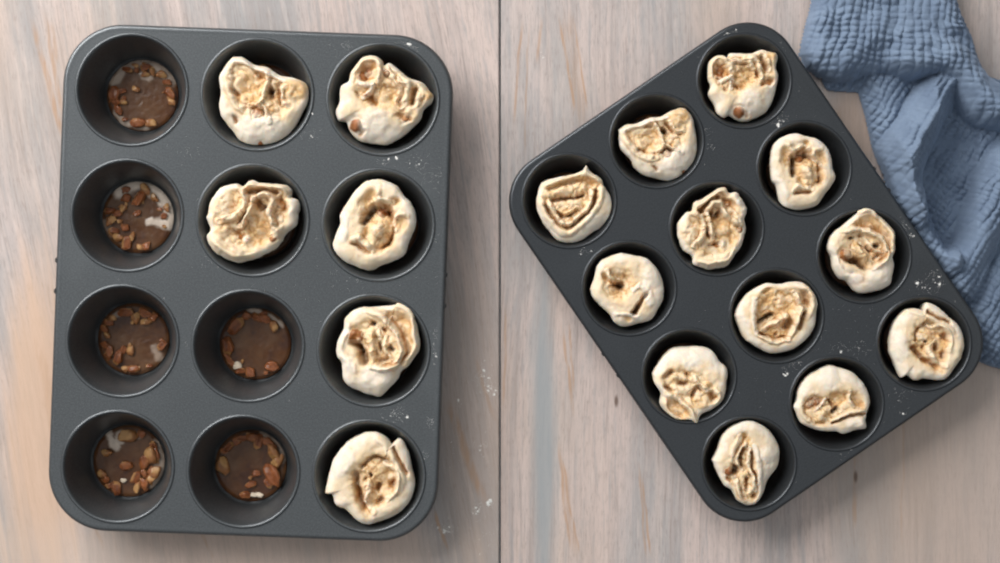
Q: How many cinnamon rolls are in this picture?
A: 18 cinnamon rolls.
